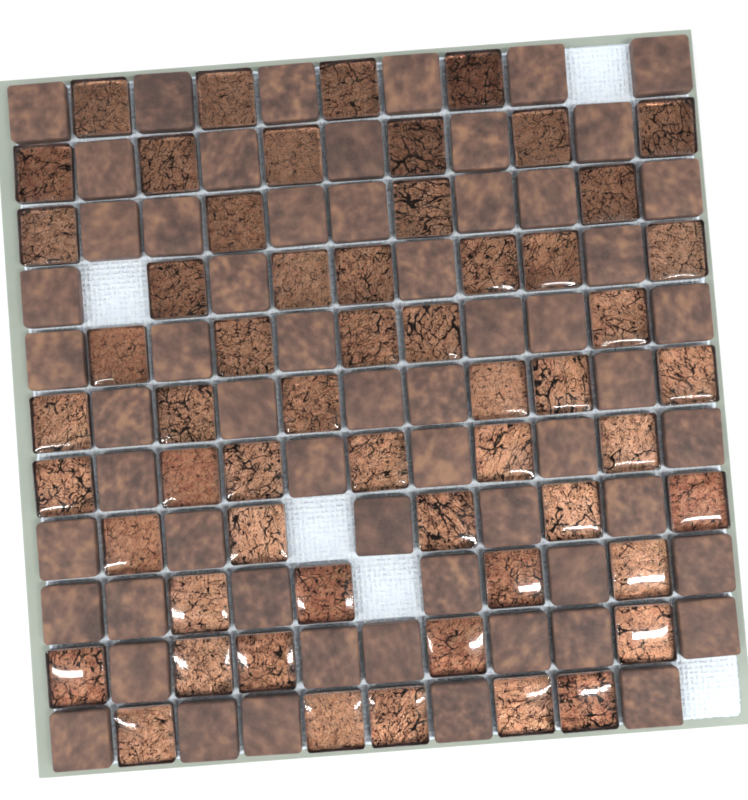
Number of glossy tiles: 56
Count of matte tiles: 60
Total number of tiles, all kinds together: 116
